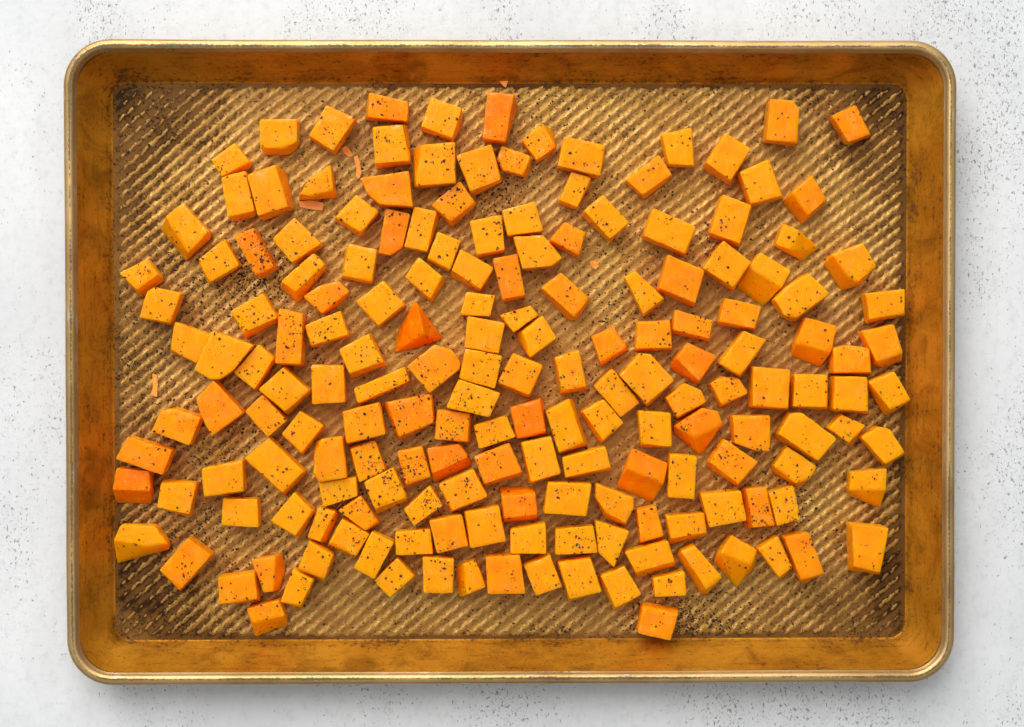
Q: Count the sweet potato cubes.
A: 175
